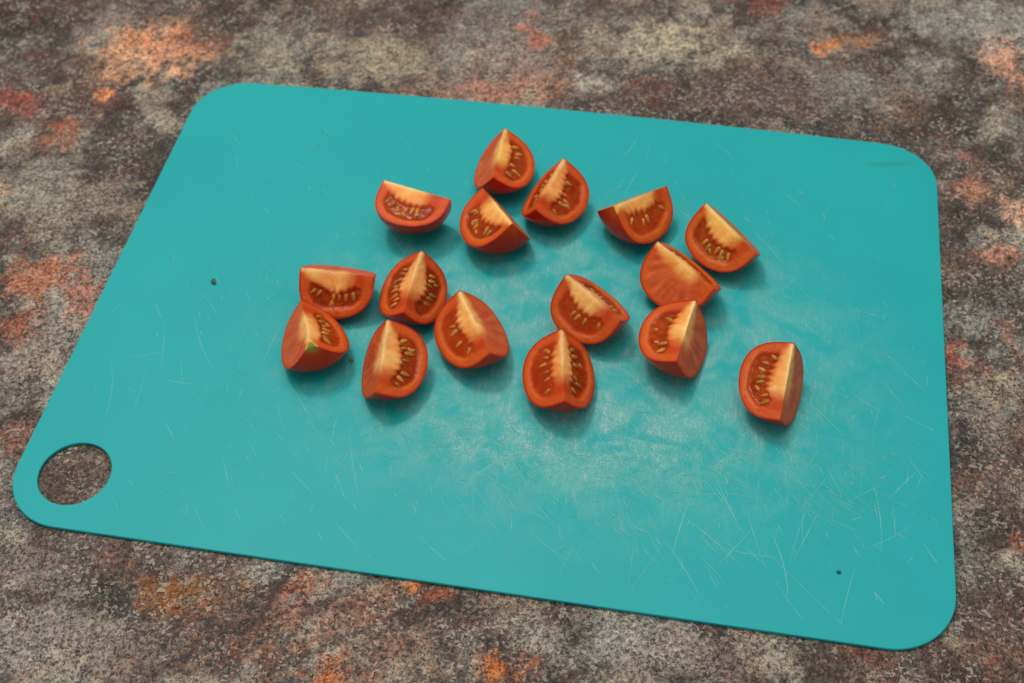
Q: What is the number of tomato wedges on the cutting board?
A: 16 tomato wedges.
